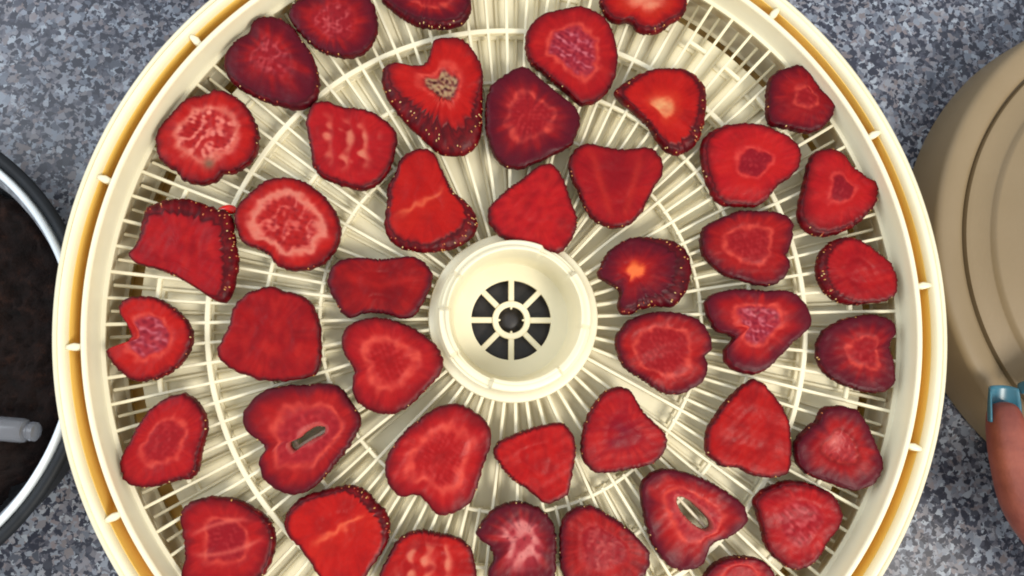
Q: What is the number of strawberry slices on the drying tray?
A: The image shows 43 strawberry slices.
